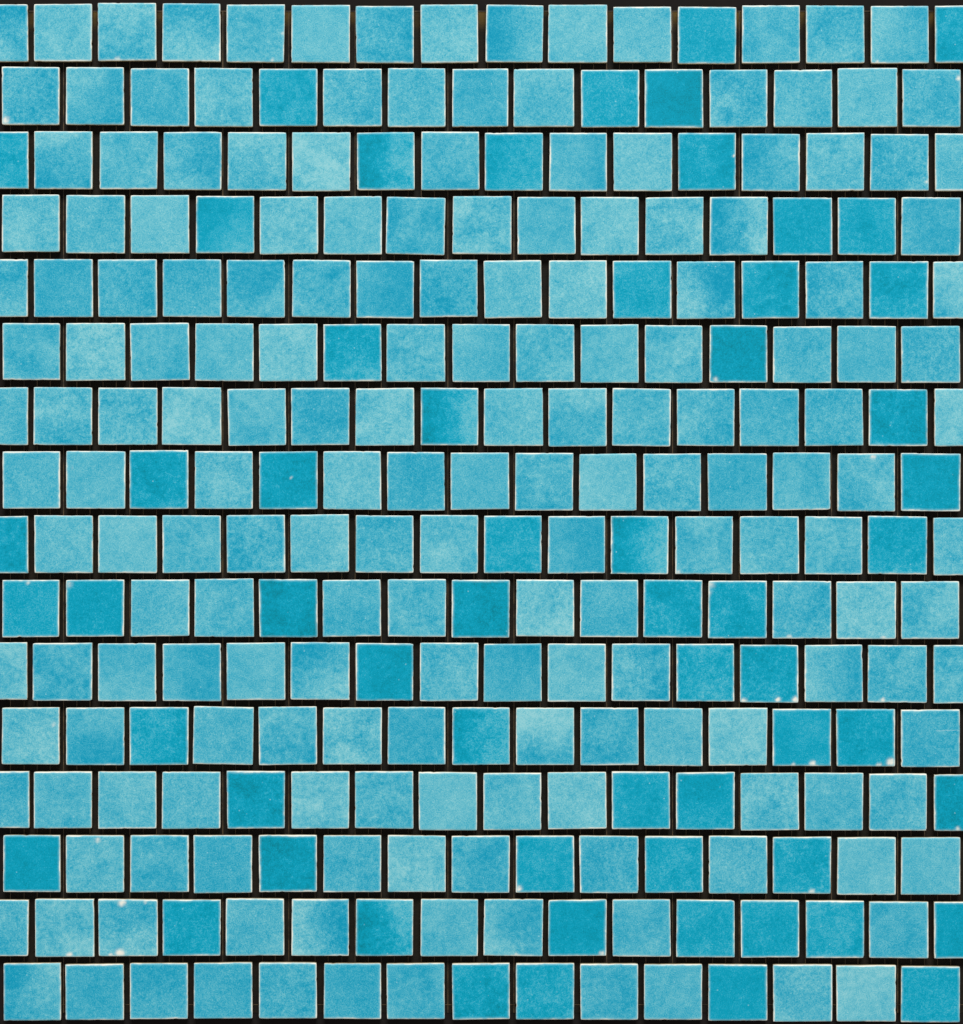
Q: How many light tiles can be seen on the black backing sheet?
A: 189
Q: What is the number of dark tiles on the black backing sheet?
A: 59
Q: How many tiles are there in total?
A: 248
